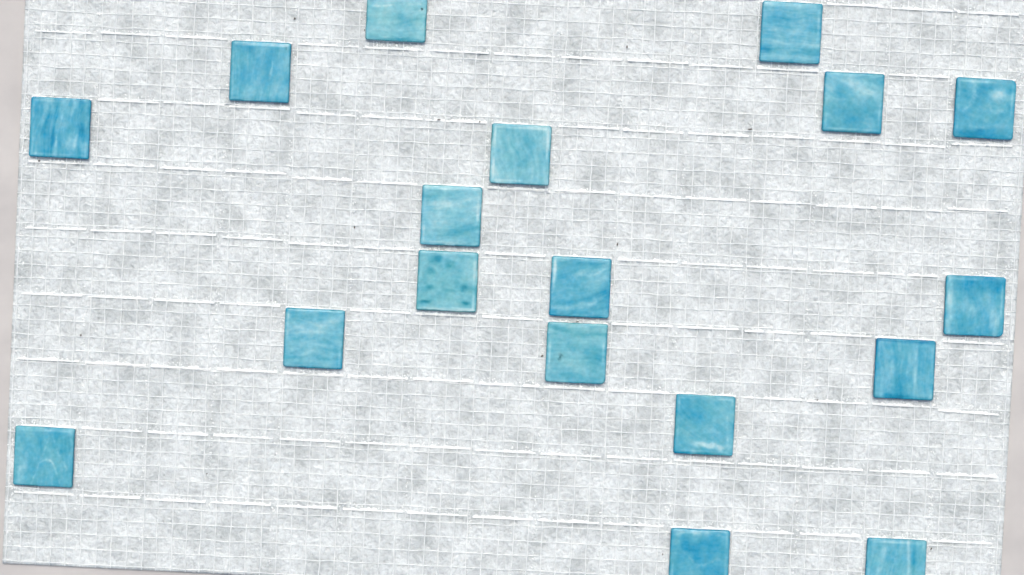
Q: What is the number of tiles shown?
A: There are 18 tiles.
